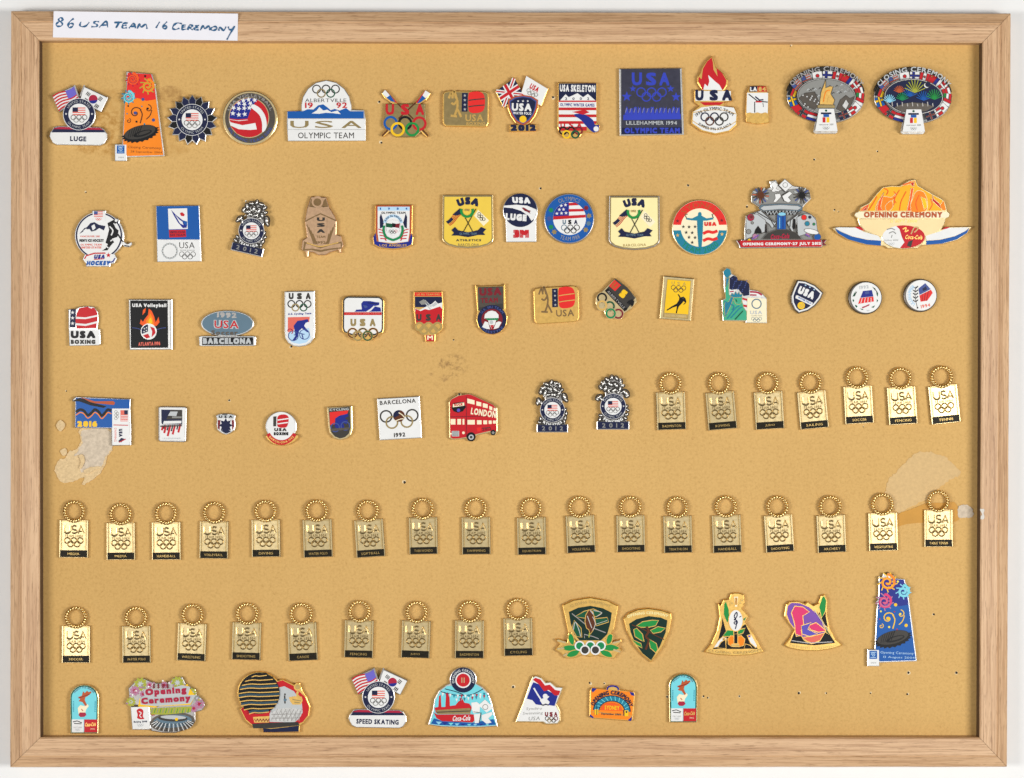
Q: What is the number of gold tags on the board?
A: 34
